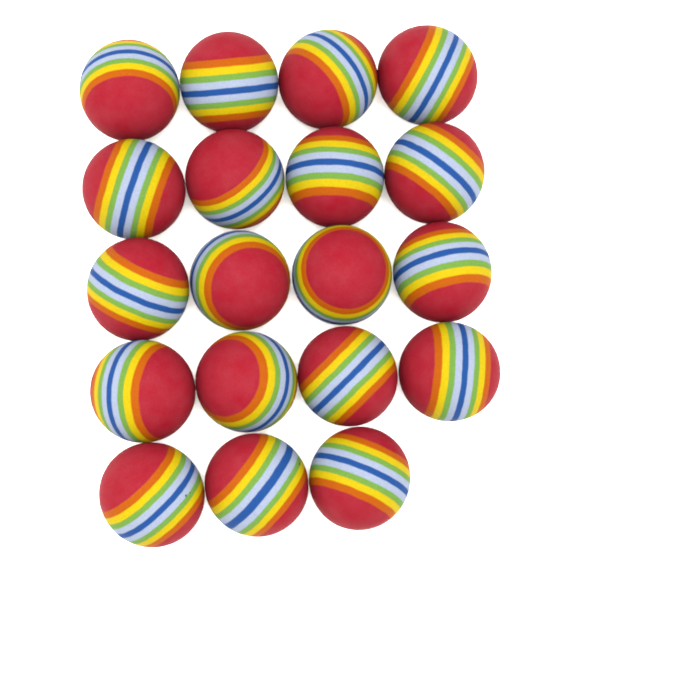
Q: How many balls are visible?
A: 19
